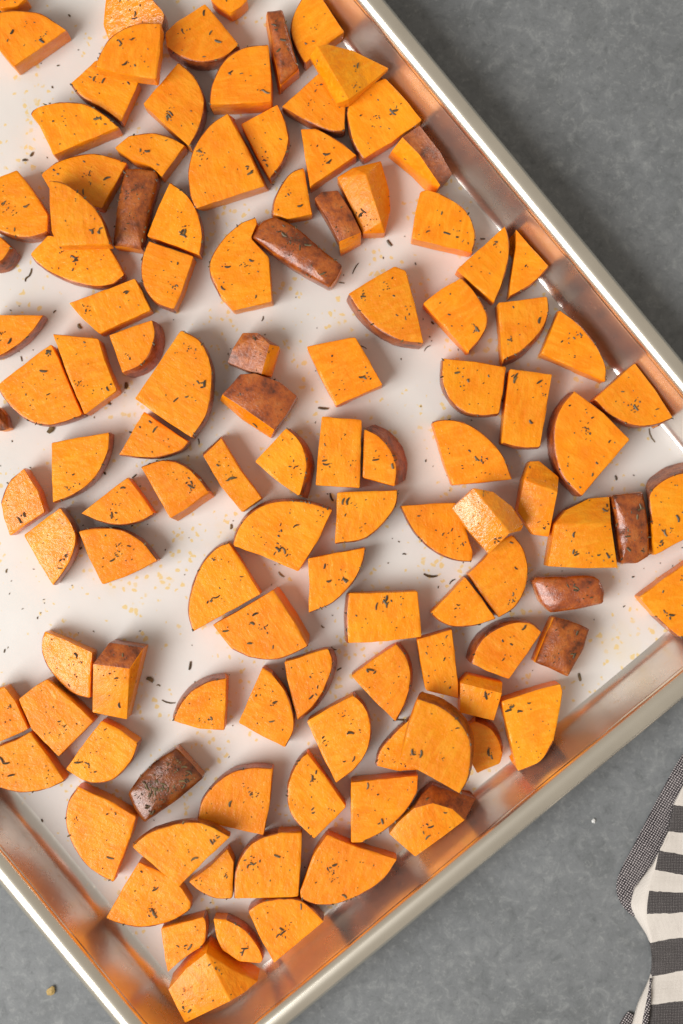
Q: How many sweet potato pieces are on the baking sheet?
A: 116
